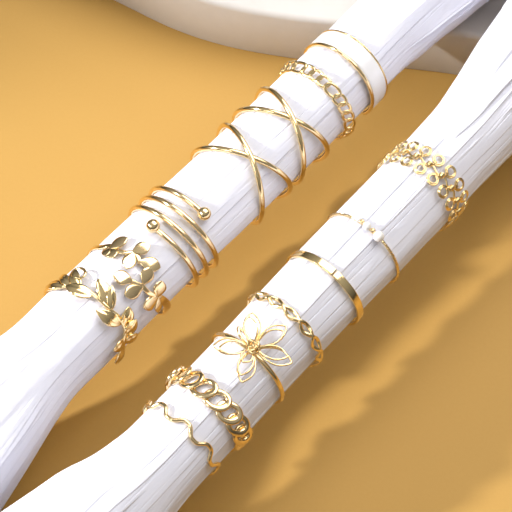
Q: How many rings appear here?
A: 14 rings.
